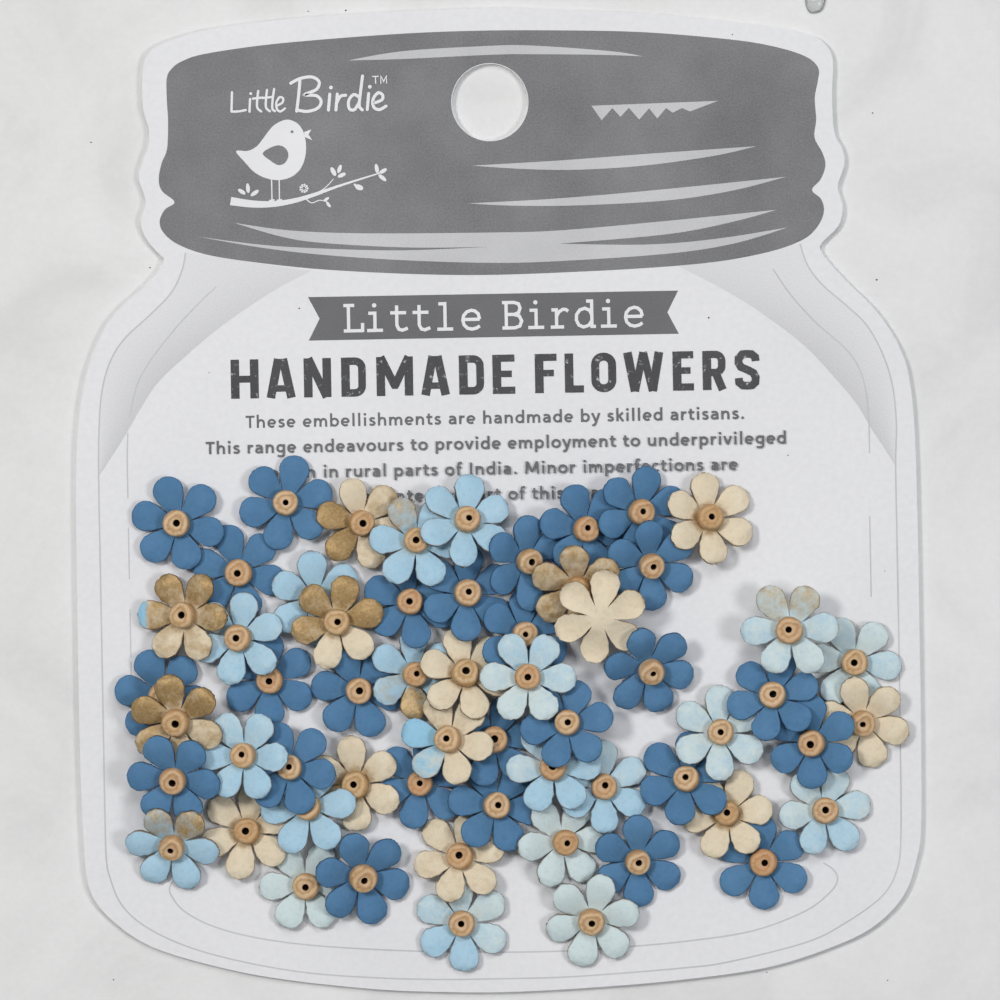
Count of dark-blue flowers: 26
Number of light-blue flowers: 19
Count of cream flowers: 14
